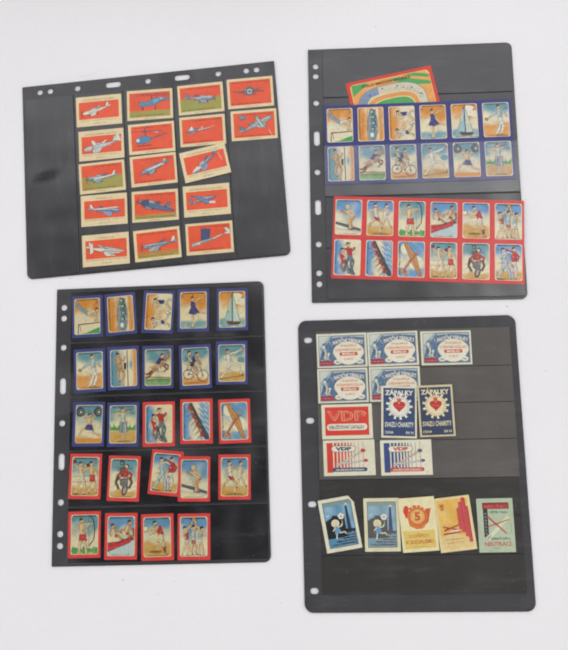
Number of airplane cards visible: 17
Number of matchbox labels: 15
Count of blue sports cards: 12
